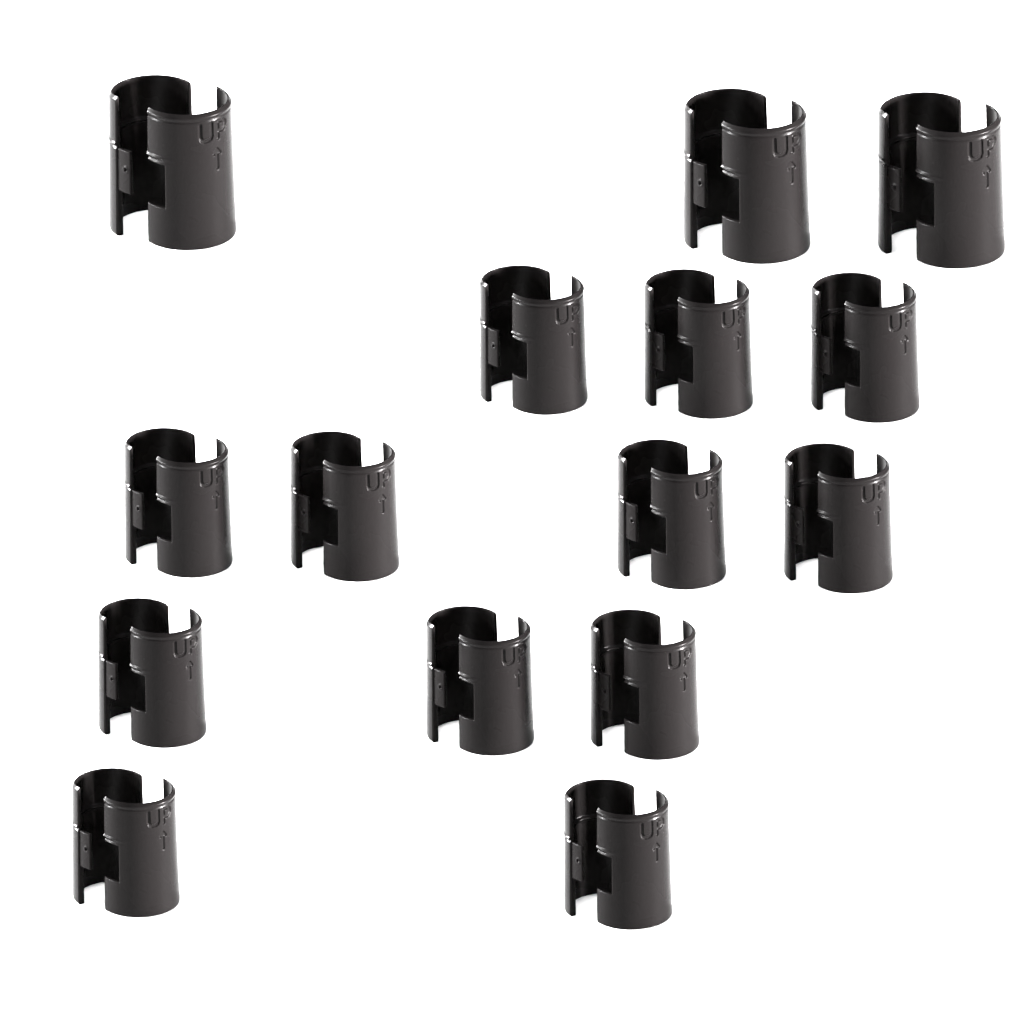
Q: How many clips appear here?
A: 15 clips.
